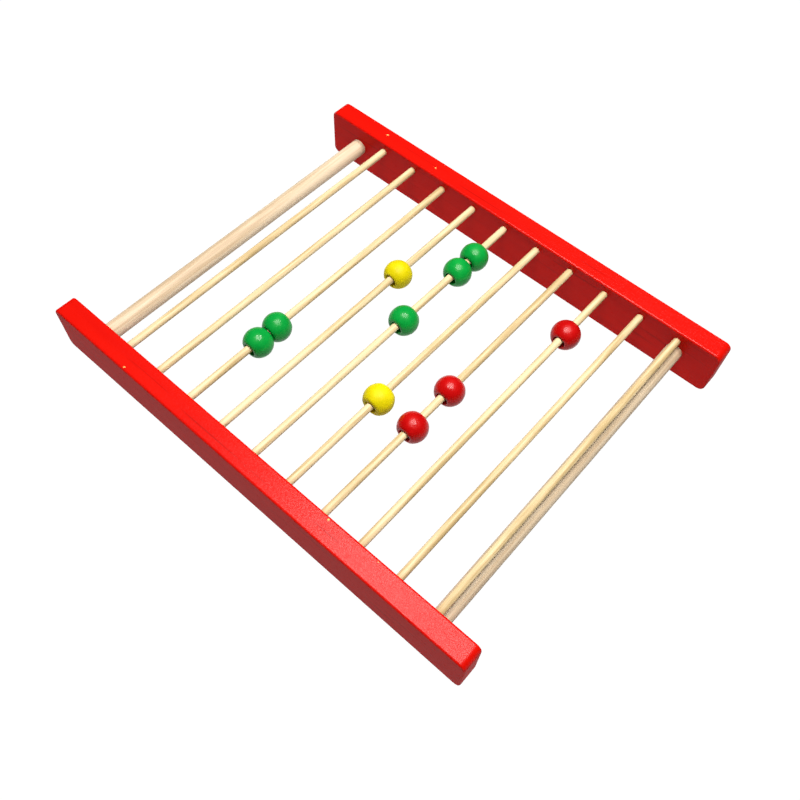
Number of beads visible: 10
